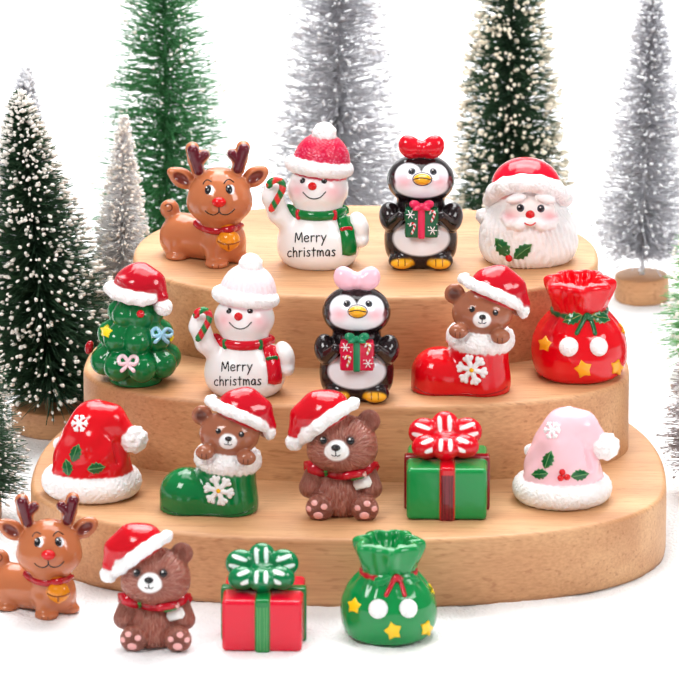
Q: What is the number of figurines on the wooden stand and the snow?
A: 18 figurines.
